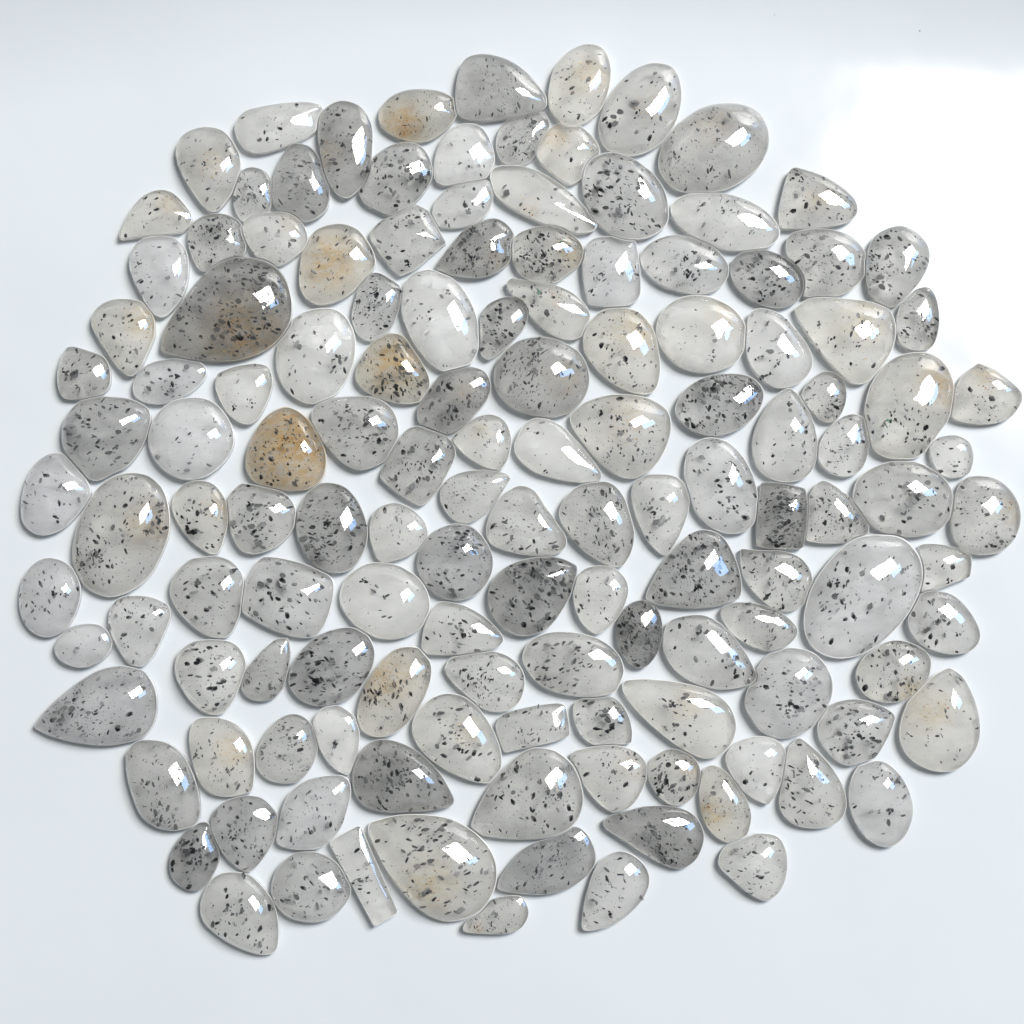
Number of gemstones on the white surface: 137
